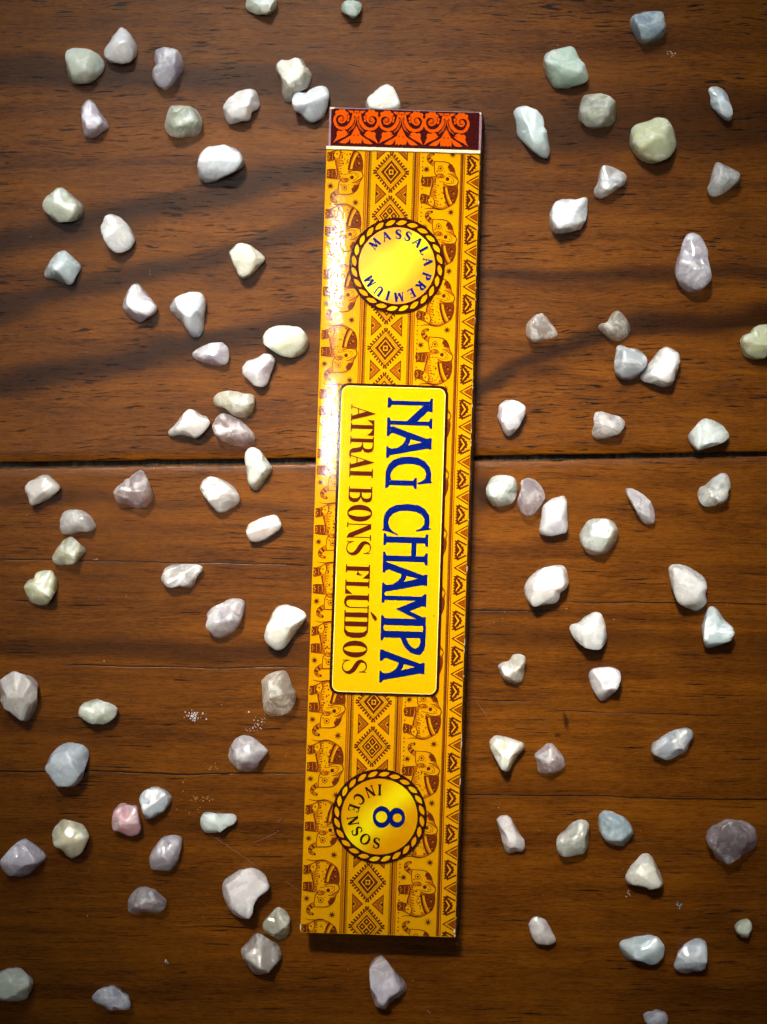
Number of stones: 96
